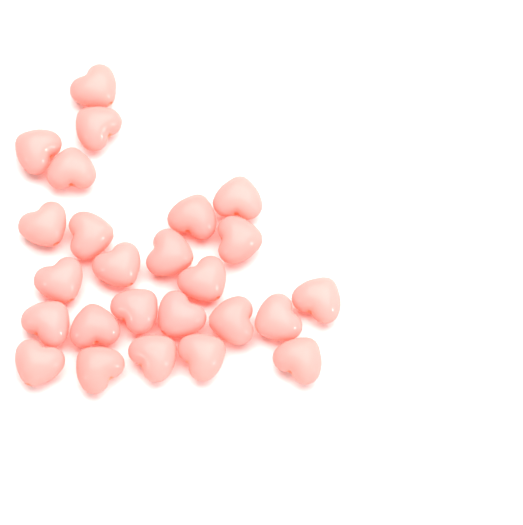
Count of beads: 25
